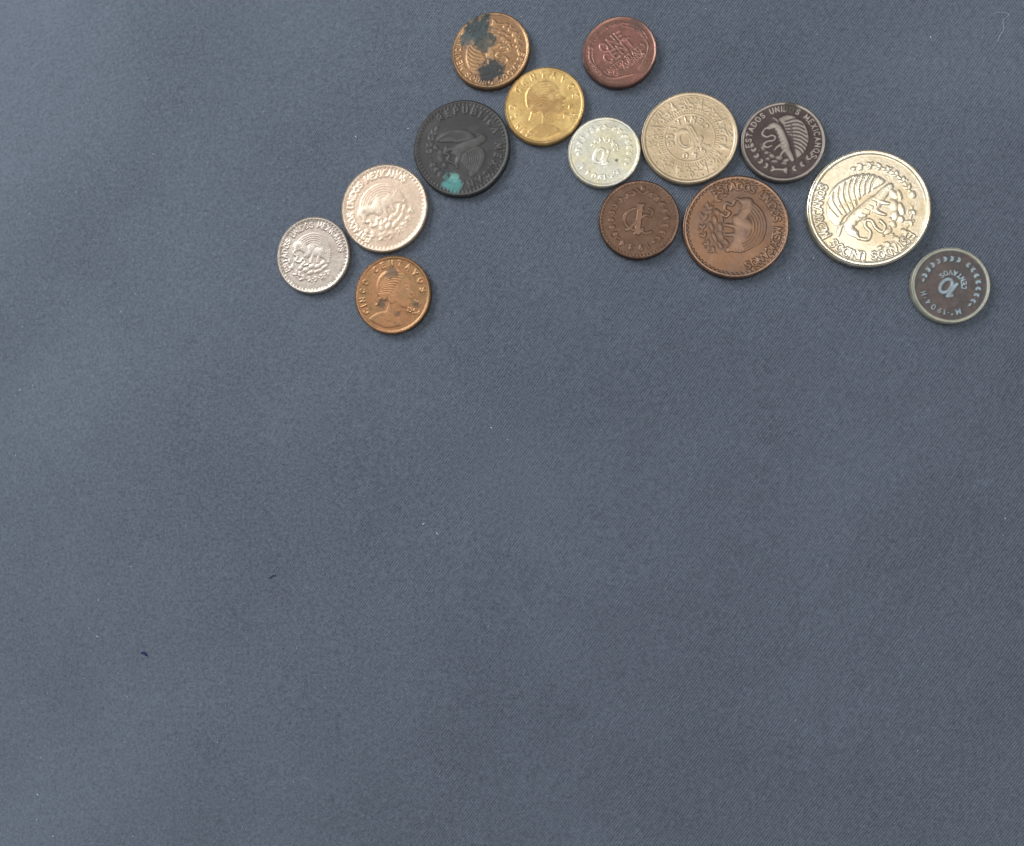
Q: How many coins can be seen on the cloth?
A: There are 14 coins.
